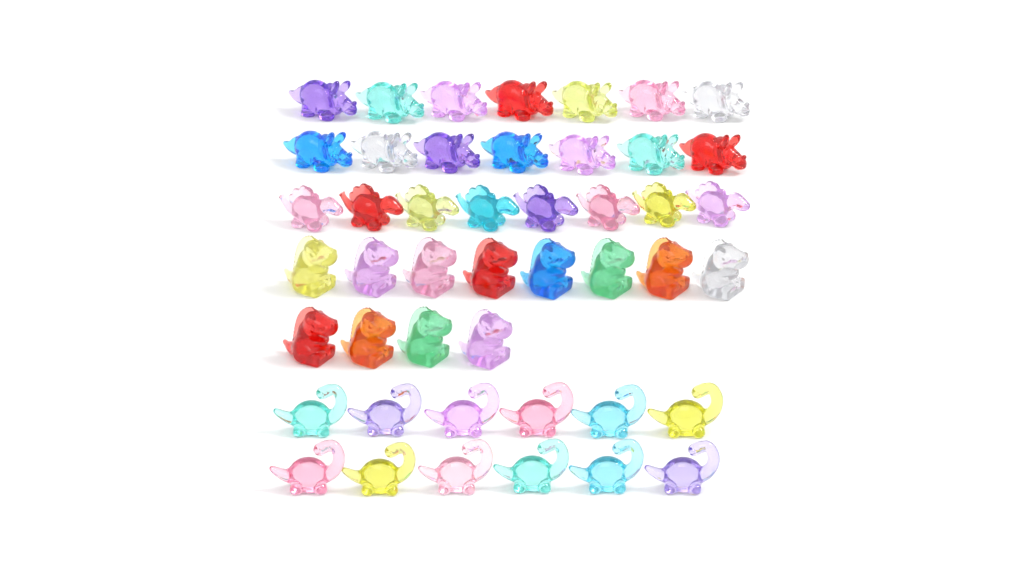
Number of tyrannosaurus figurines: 12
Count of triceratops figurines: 14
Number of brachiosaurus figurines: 12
